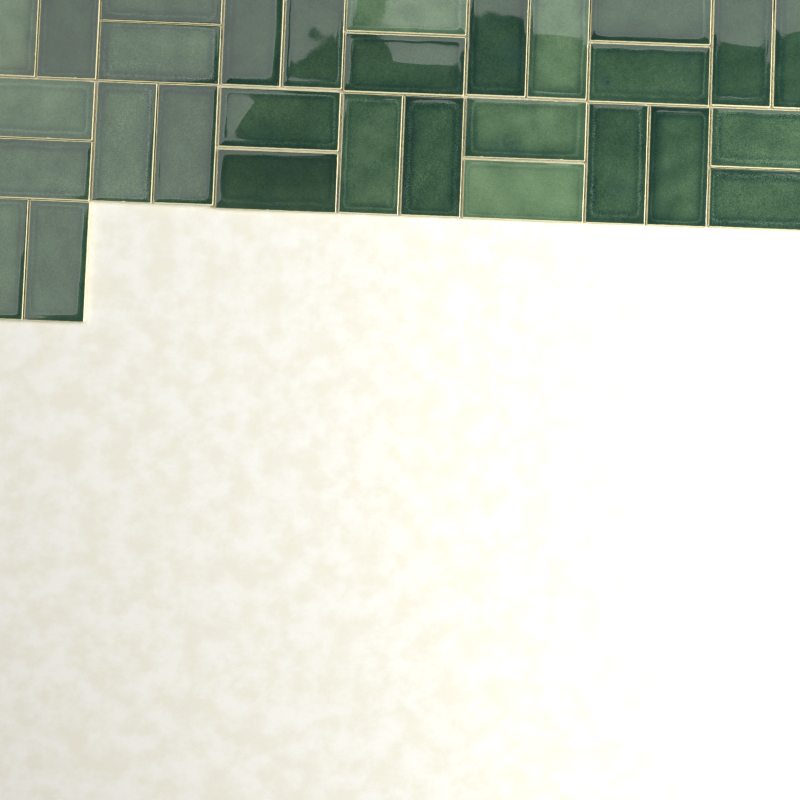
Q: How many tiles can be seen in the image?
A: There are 30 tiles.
